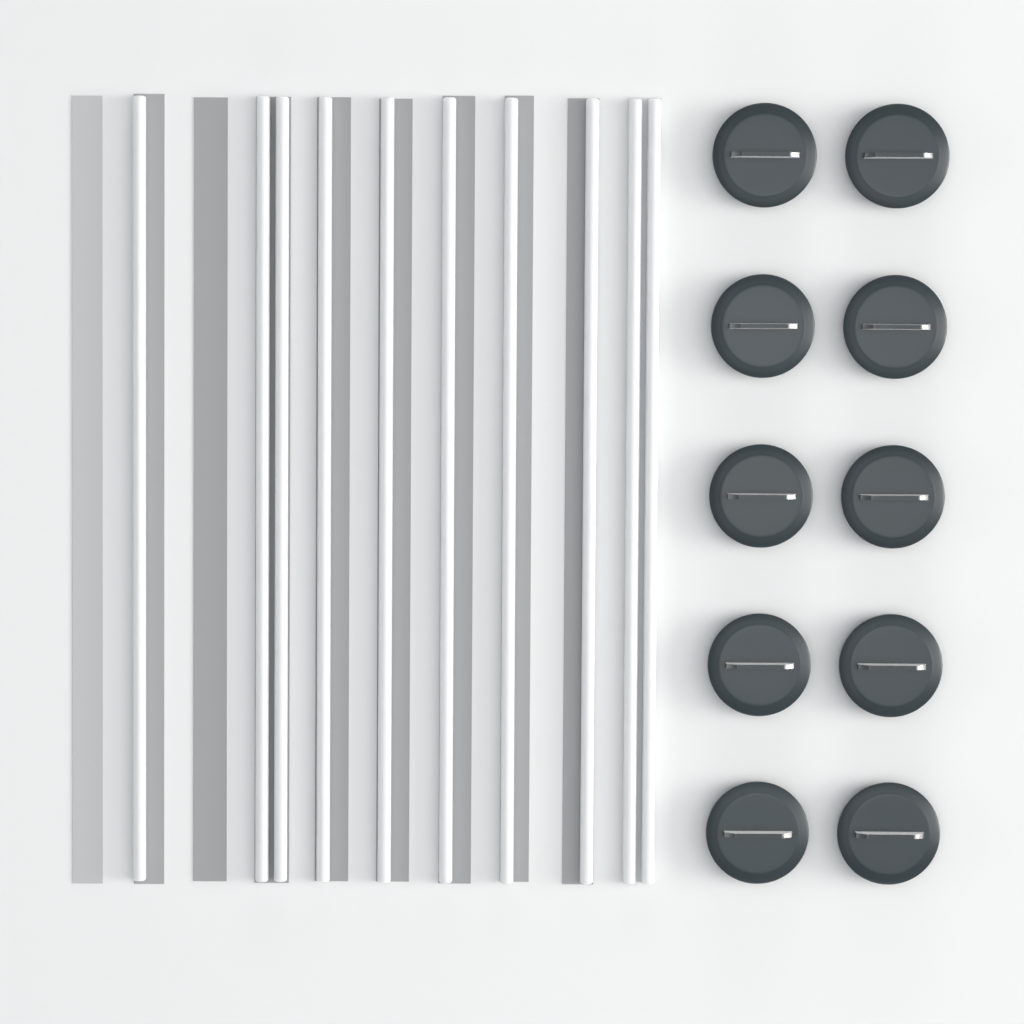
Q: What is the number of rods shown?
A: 10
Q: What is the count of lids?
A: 10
